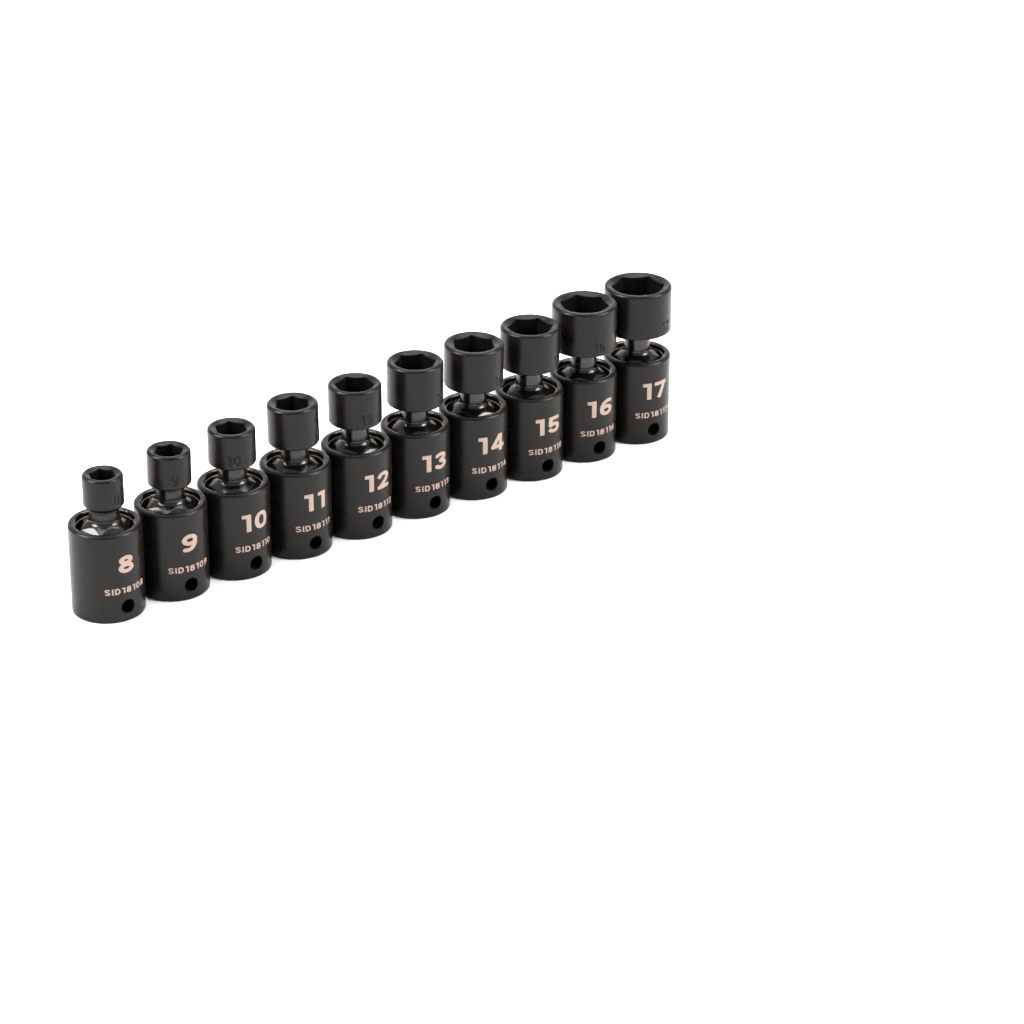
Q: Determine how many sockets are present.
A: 10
